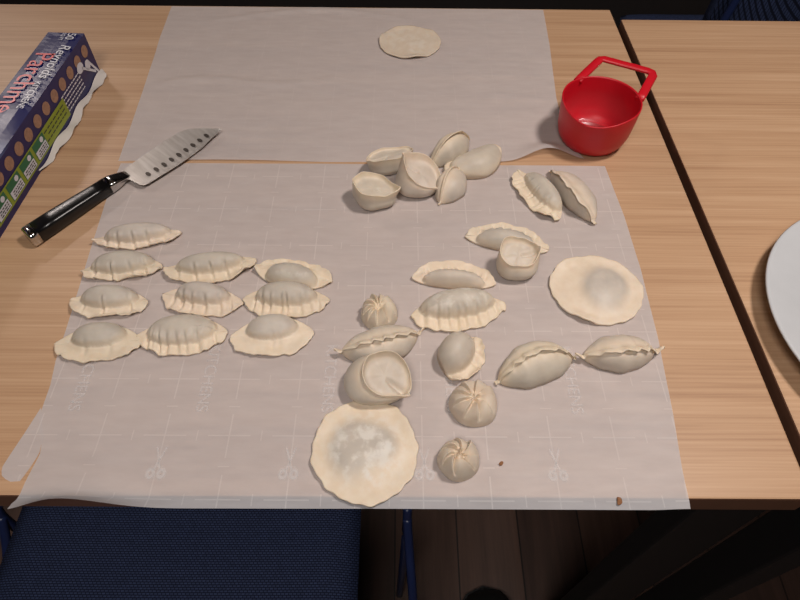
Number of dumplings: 32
